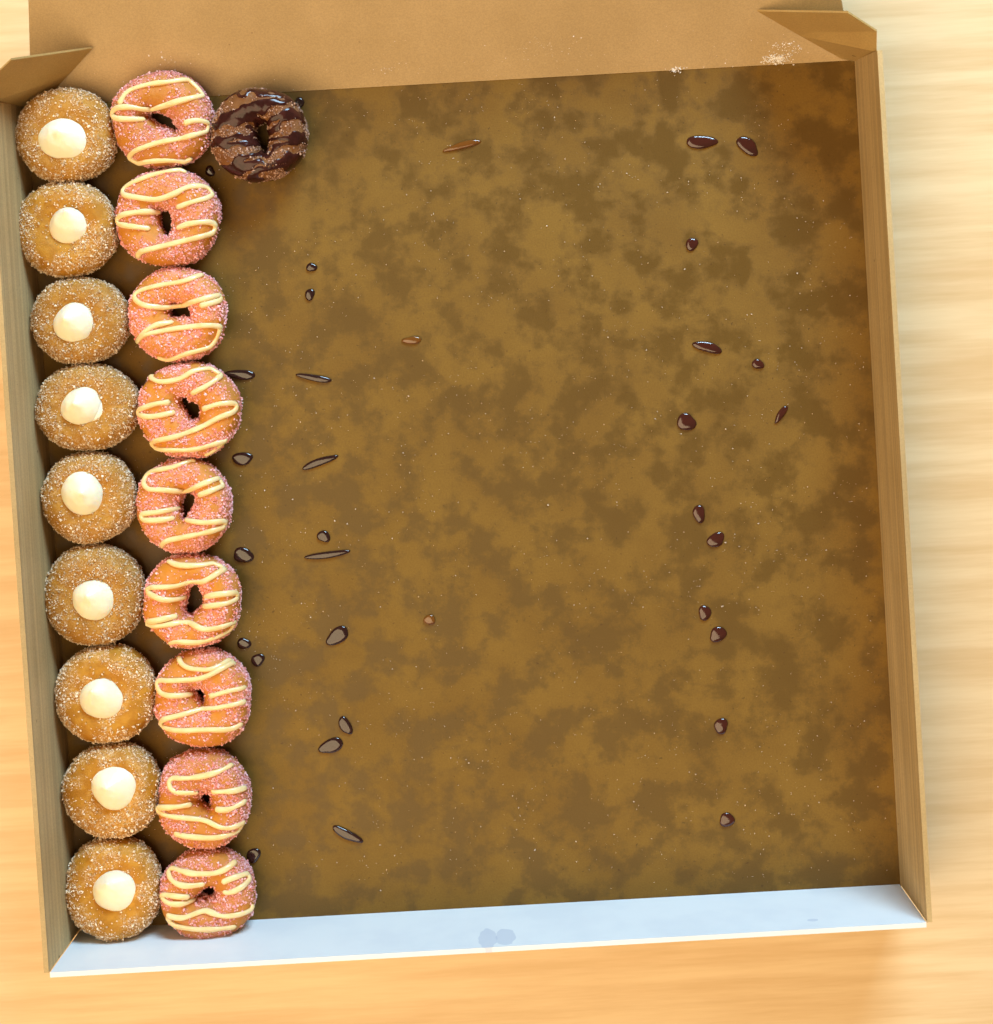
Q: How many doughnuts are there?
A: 19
